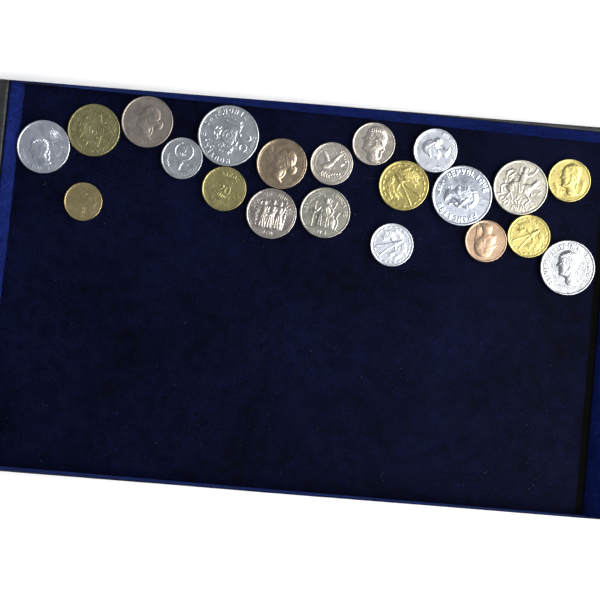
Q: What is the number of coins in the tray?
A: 21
